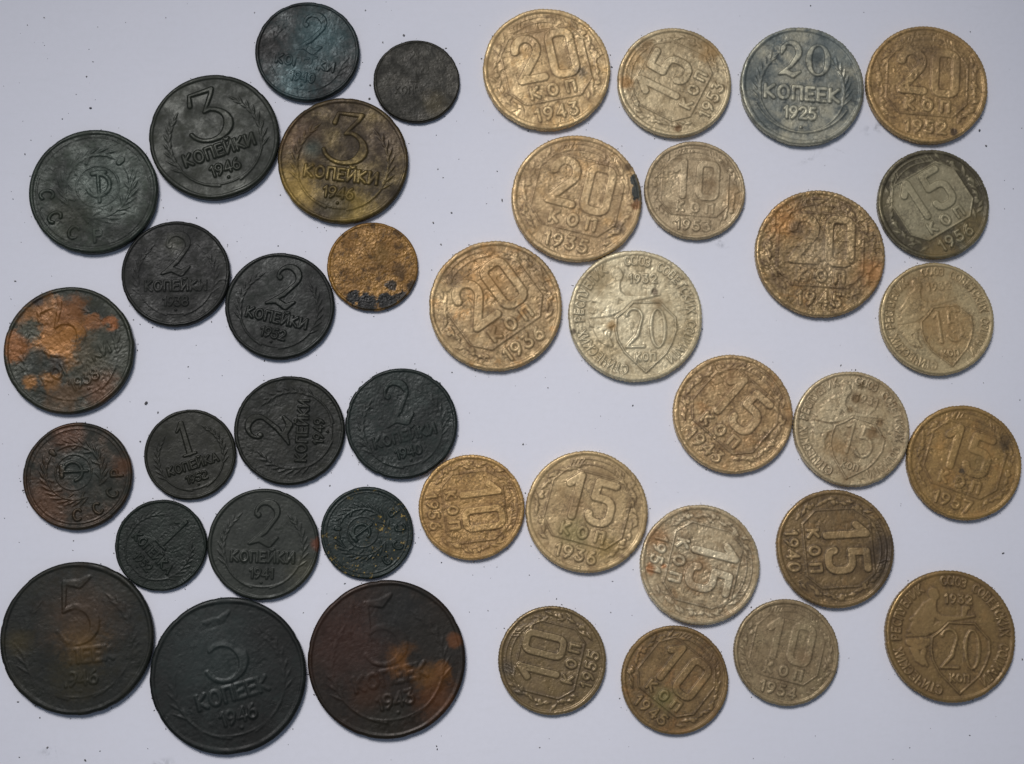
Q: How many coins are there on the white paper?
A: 41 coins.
